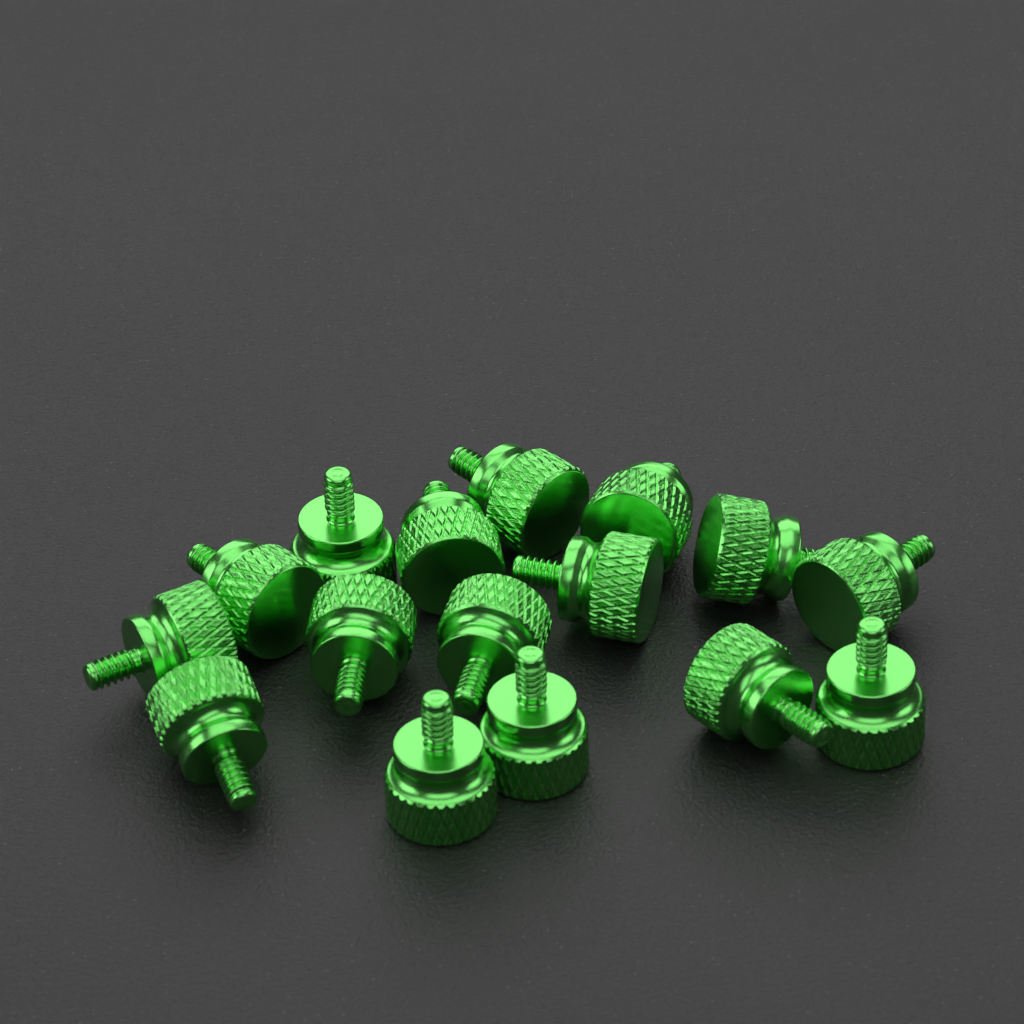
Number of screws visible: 16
